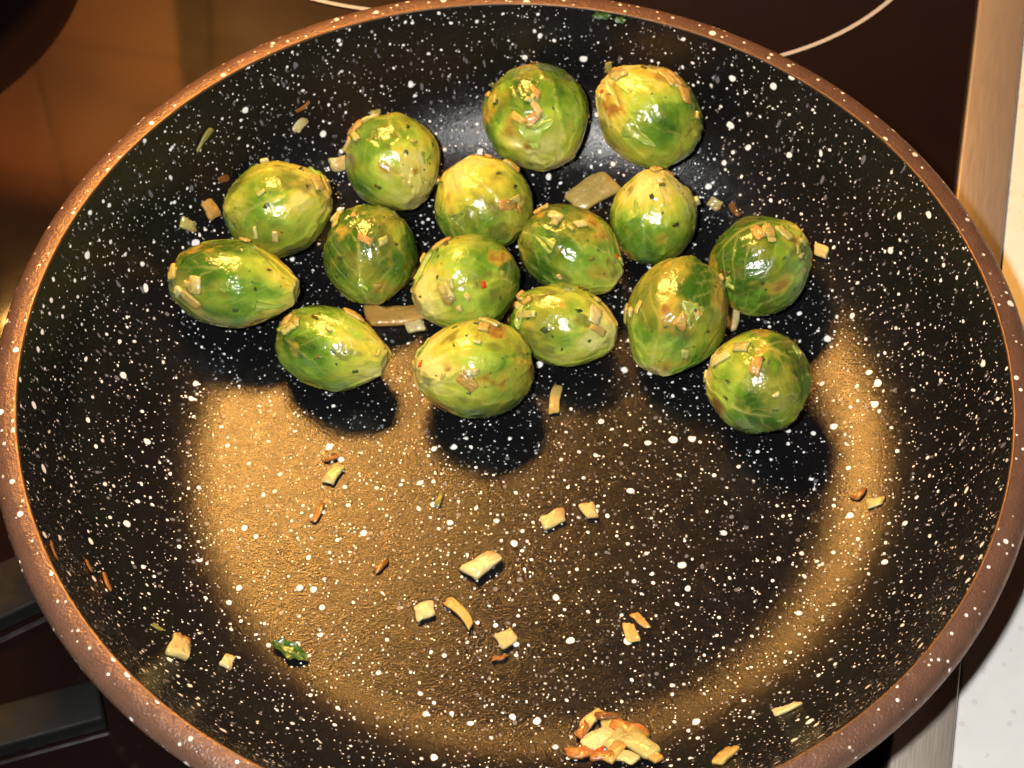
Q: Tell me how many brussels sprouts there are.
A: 16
